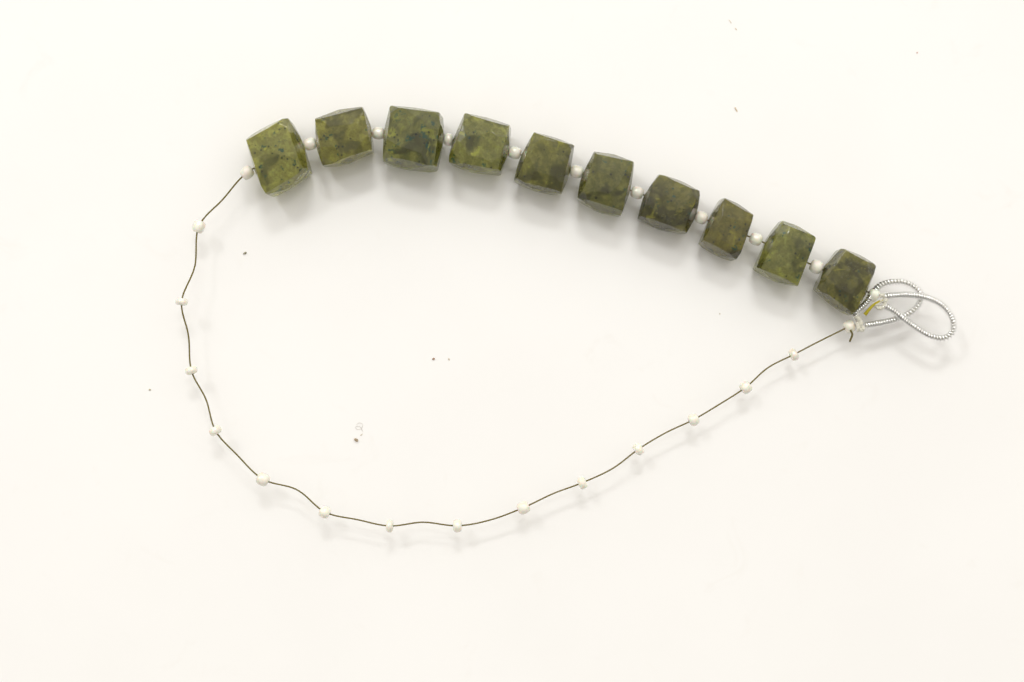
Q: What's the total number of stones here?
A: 10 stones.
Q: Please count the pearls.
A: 26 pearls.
